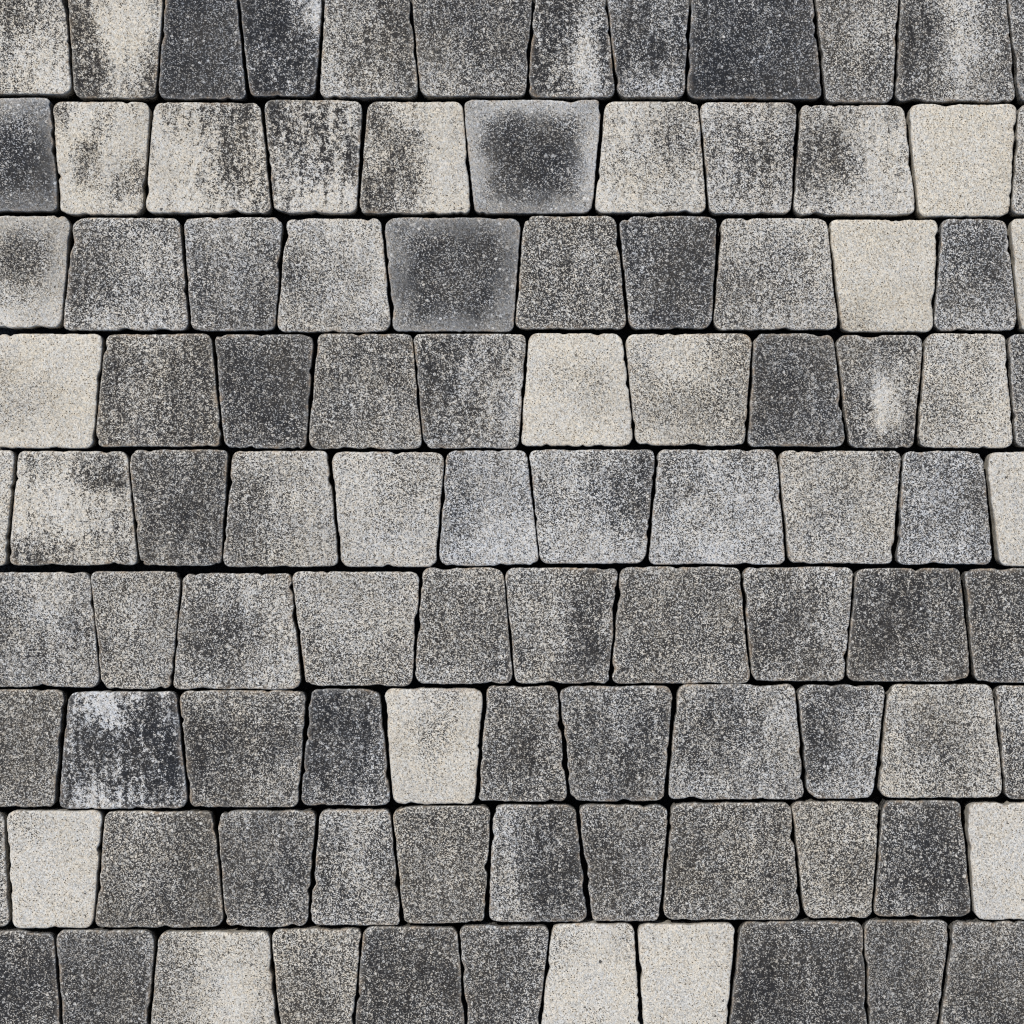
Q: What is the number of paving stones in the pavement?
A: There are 100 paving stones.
